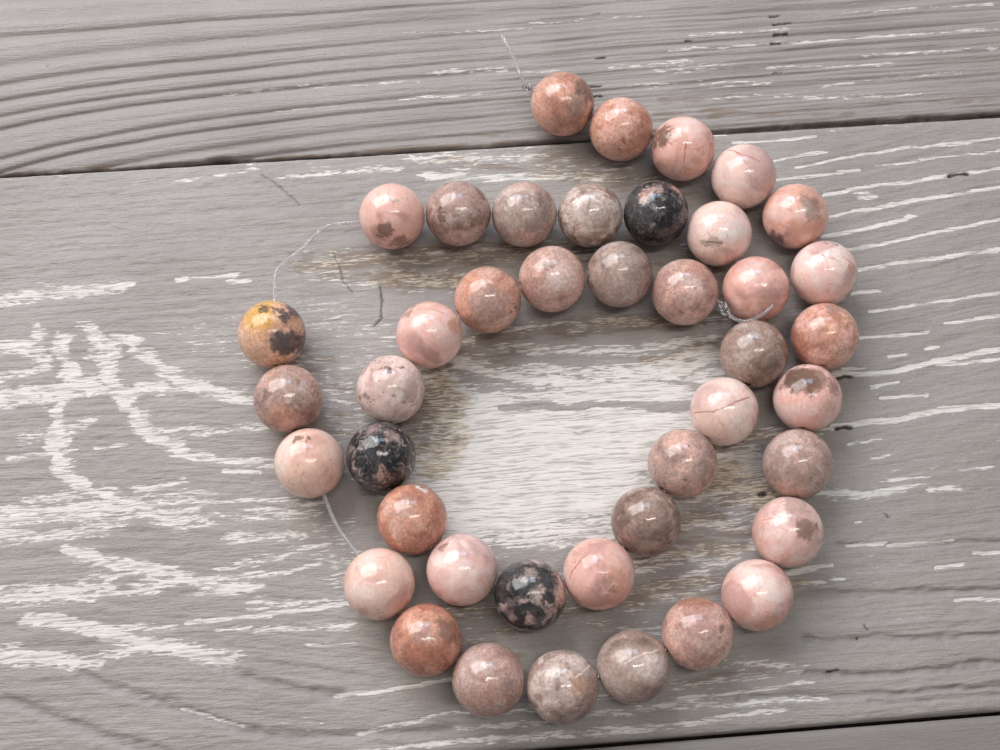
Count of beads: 42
